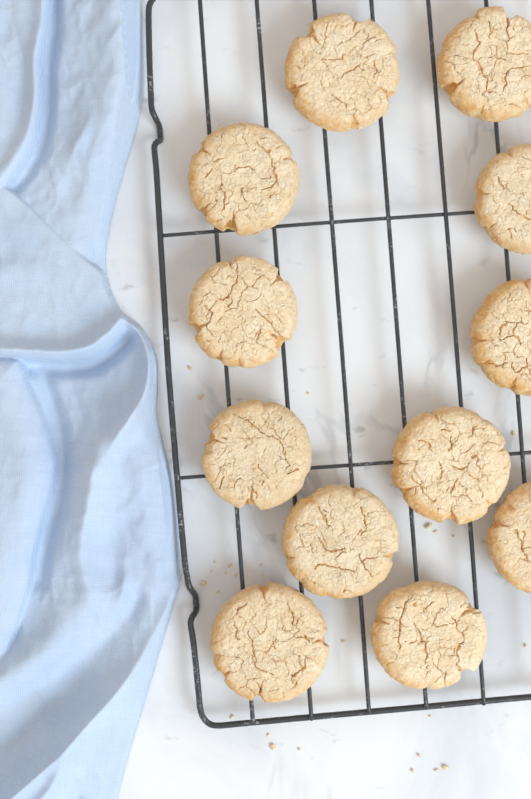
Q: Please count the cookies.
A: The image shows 12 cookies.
